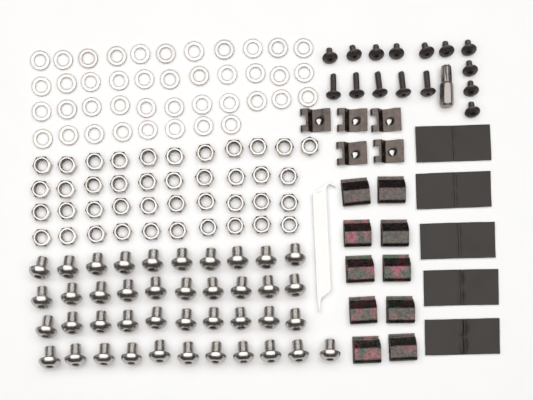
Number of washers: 41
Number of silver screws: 41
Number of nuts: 41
